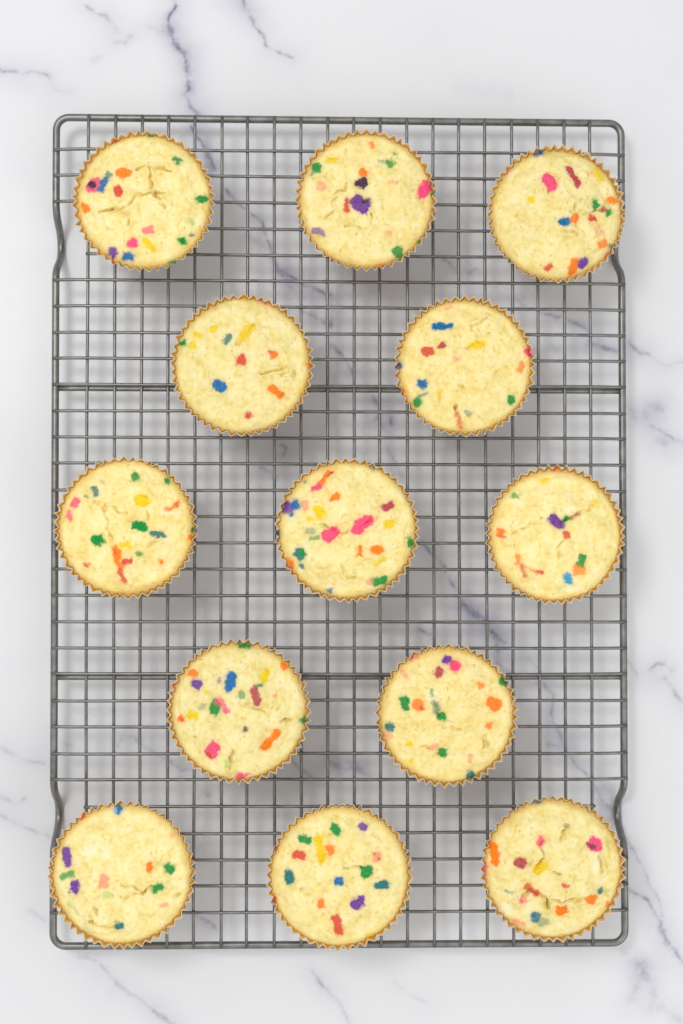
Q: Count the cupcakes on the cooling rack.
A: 13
